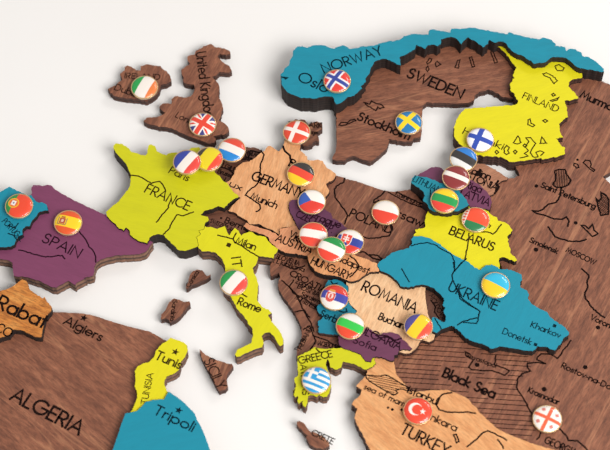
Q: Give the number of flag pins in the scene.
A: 29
